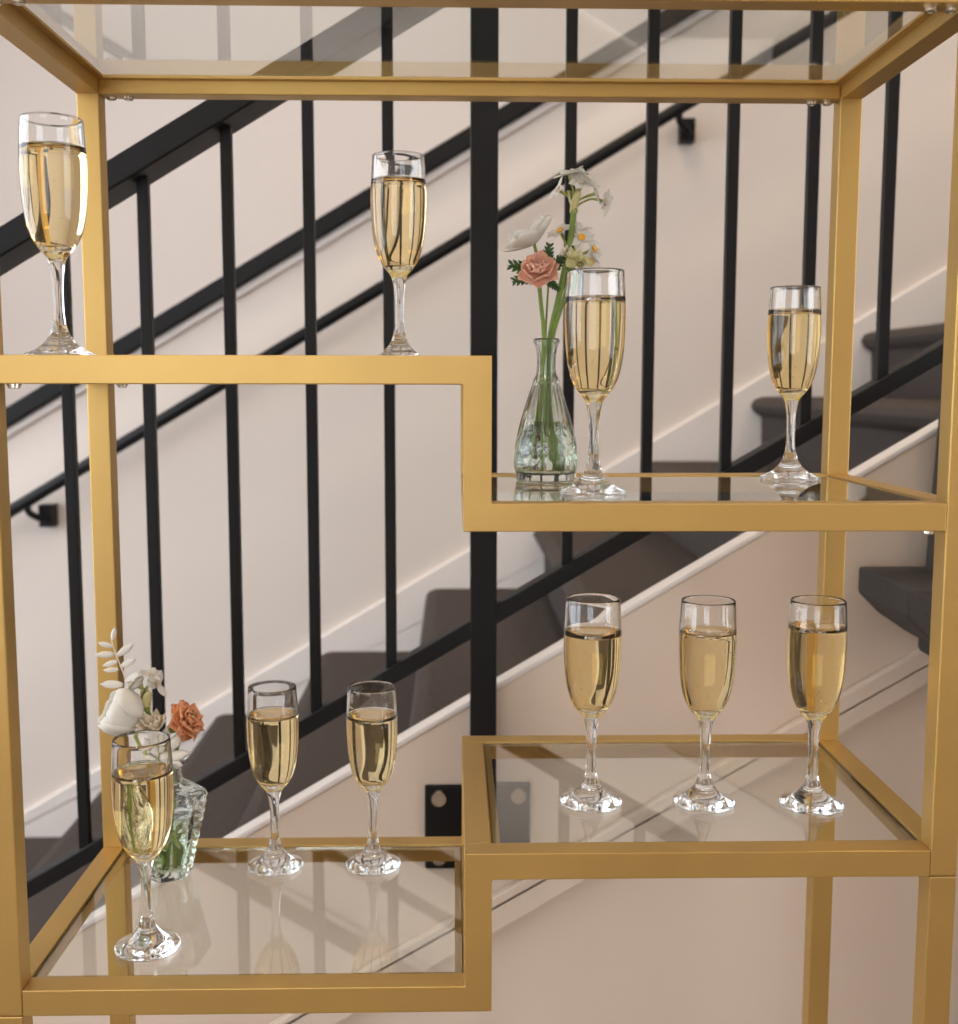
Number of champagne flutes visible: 10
